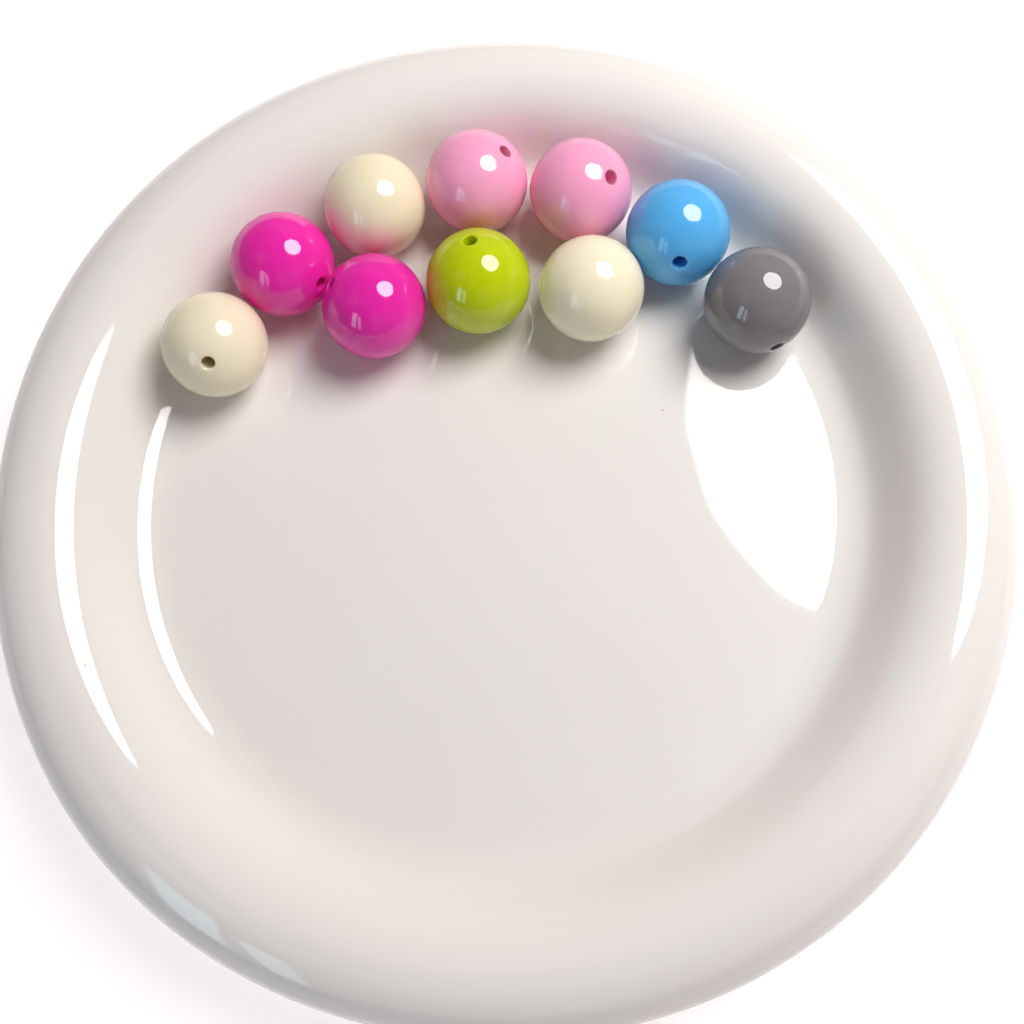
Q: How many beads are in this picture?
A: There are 10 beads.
